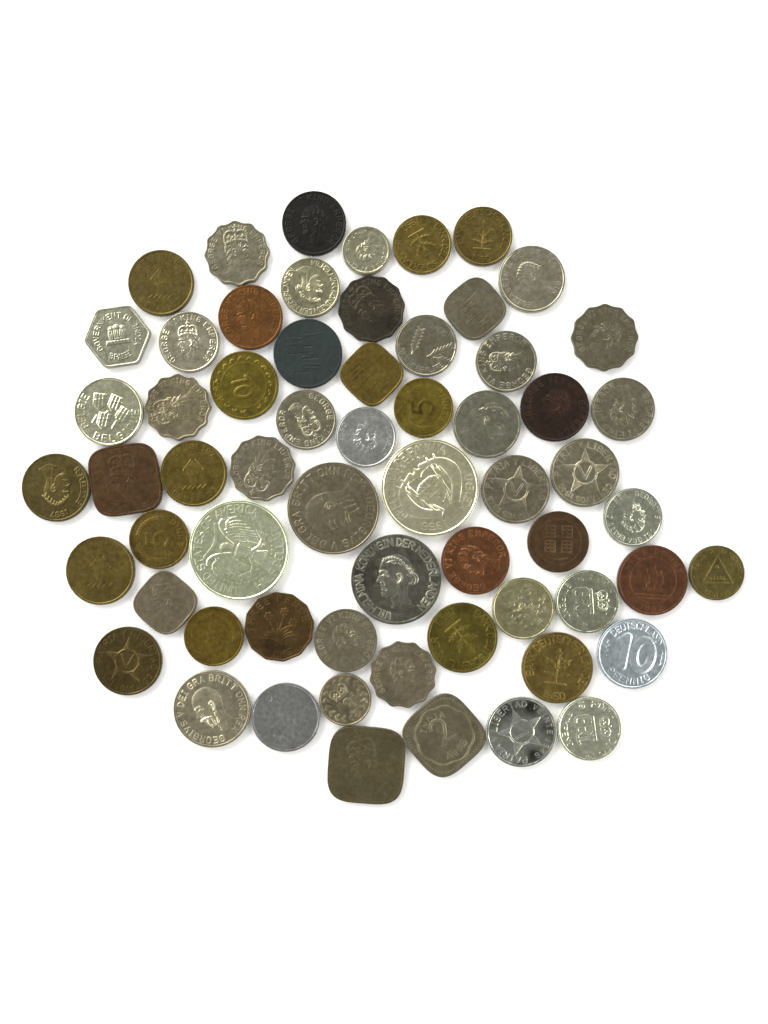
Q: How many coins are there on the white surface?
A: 62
